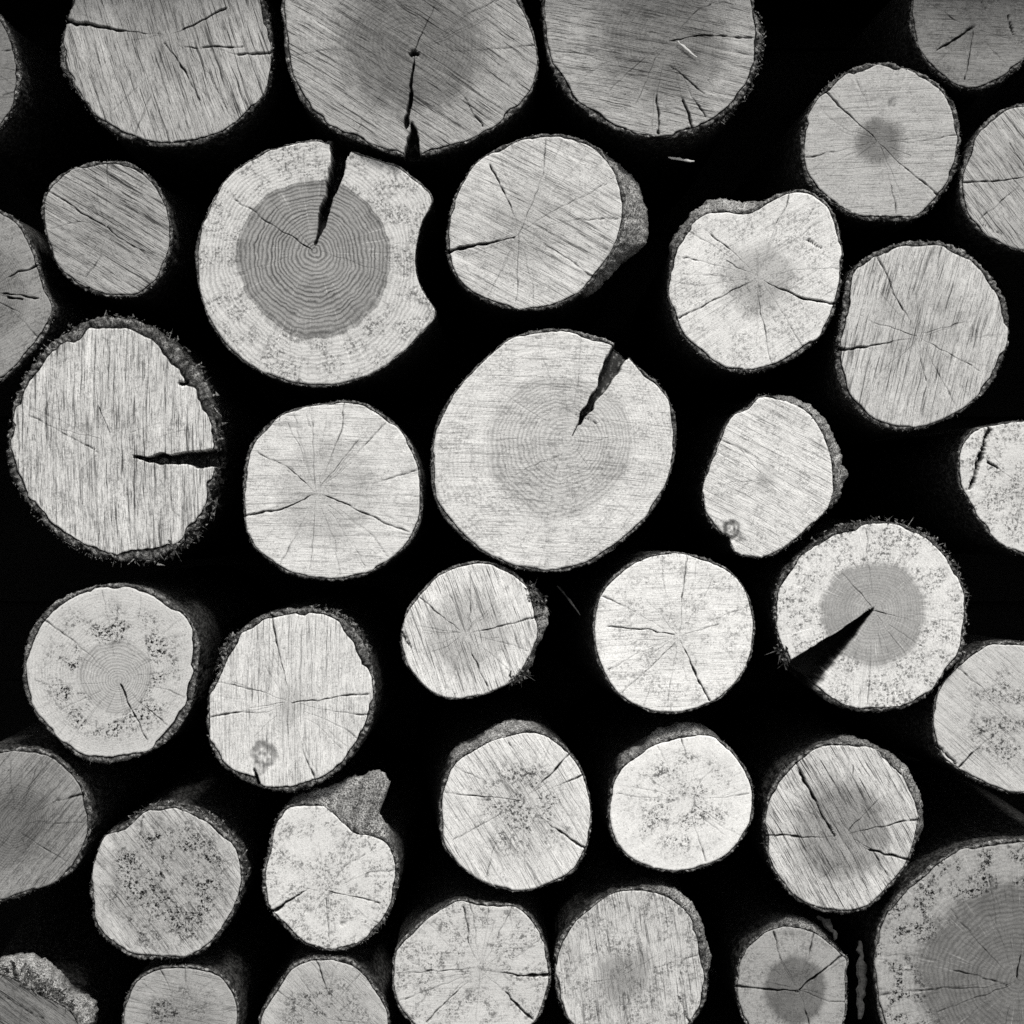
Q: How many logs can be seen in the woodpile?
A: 37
